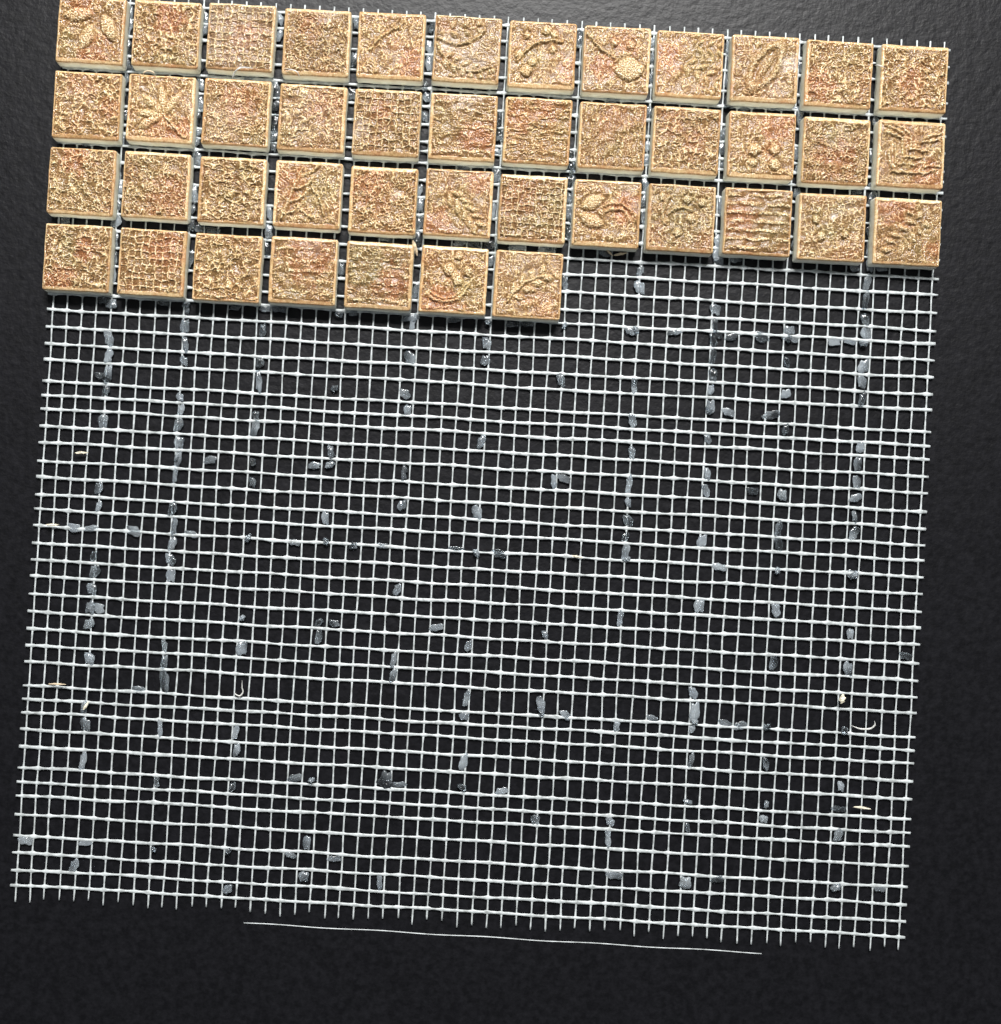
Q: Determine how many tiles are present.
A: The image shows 43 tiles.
